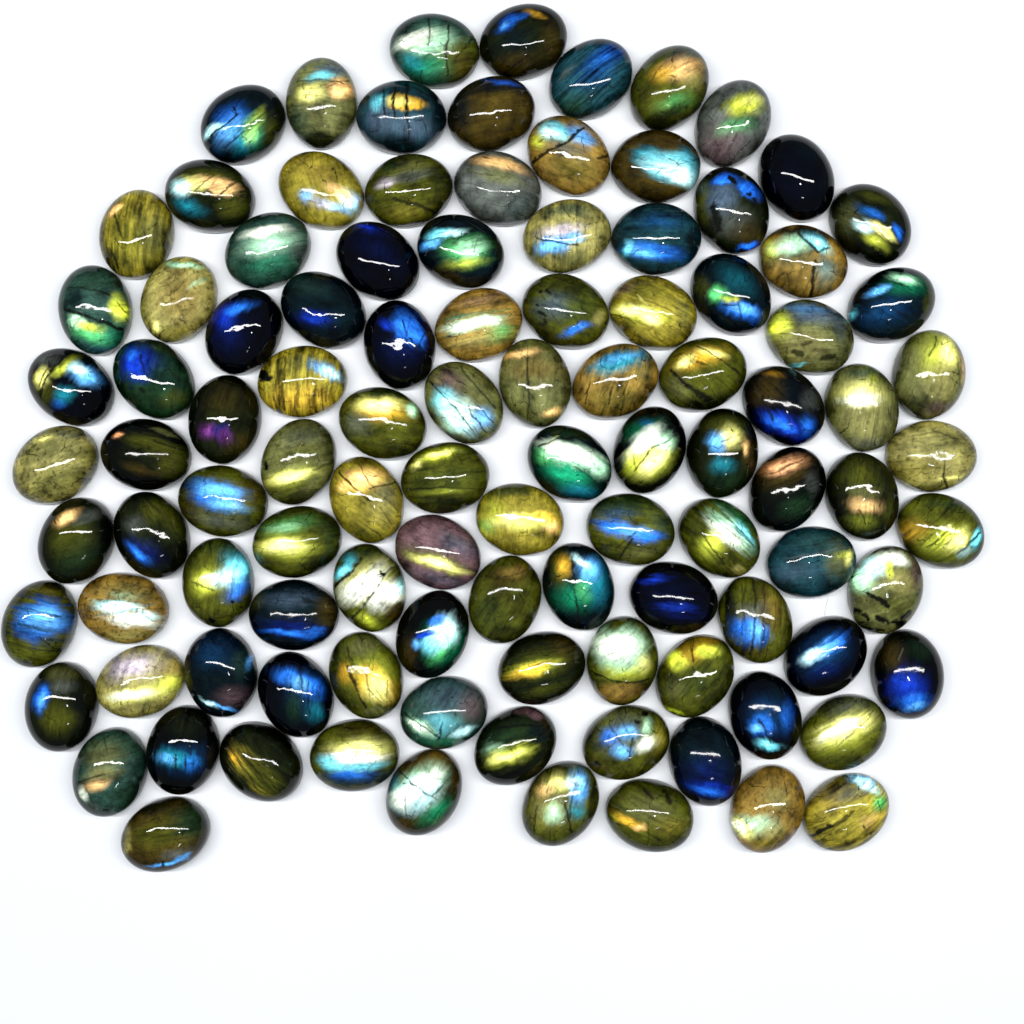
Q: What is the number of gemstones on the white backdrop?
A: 106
